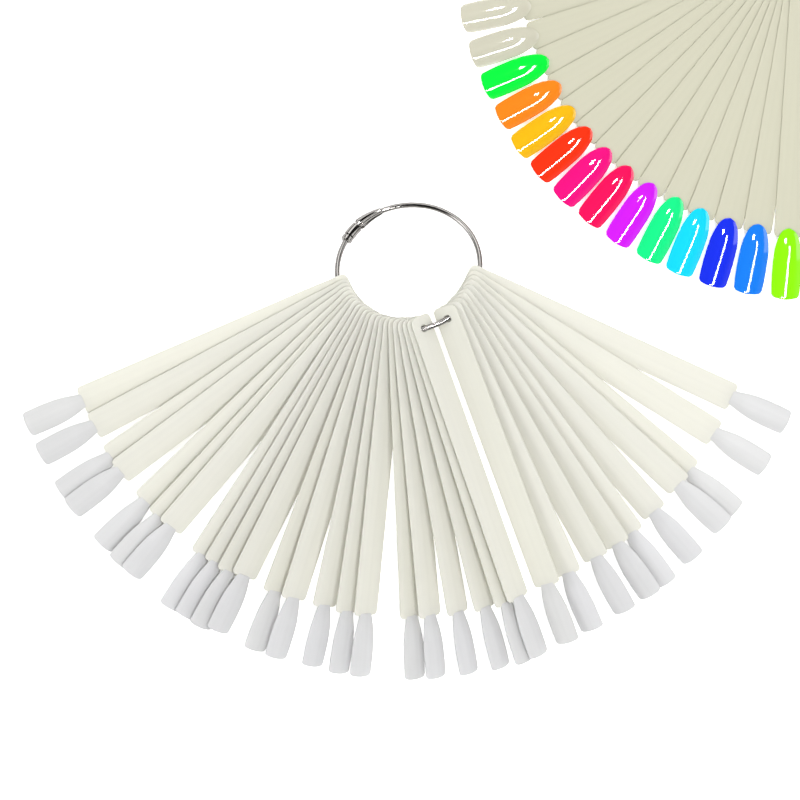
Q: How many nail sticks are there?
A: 46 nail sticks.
